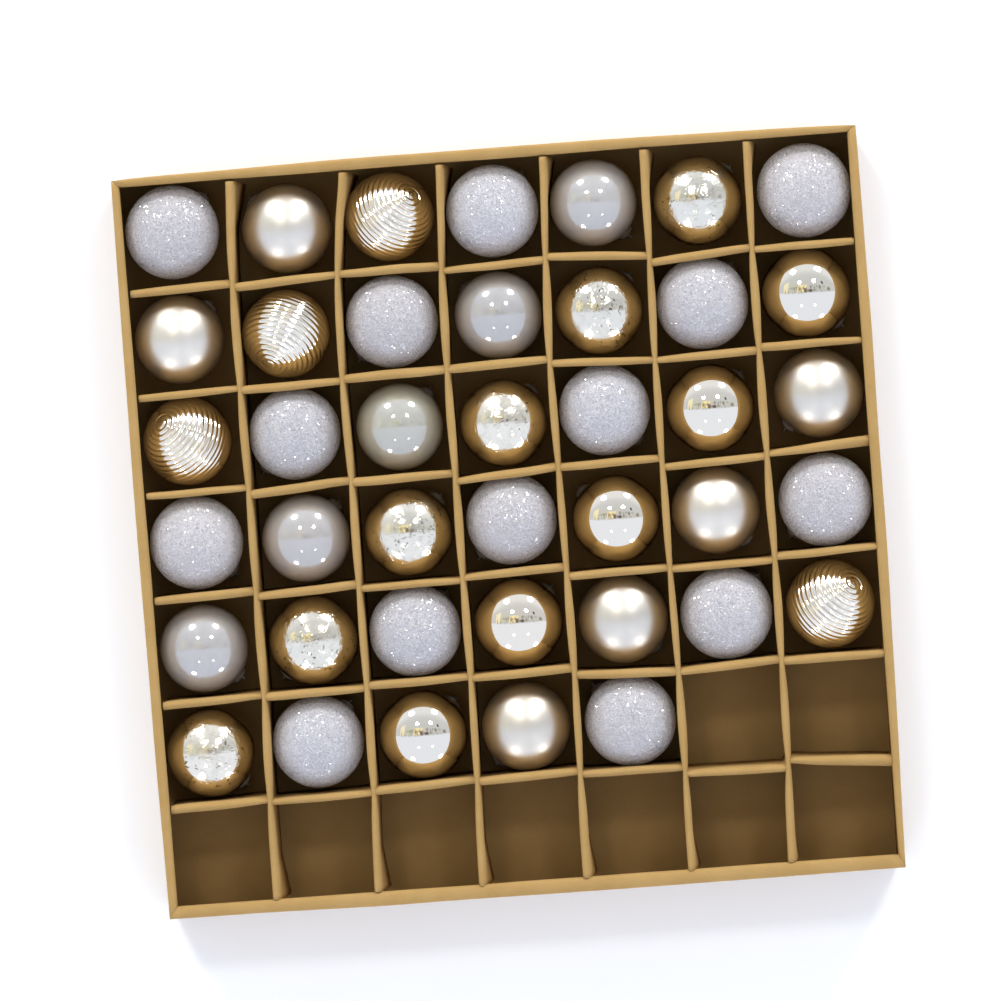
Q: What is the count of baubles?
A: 40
